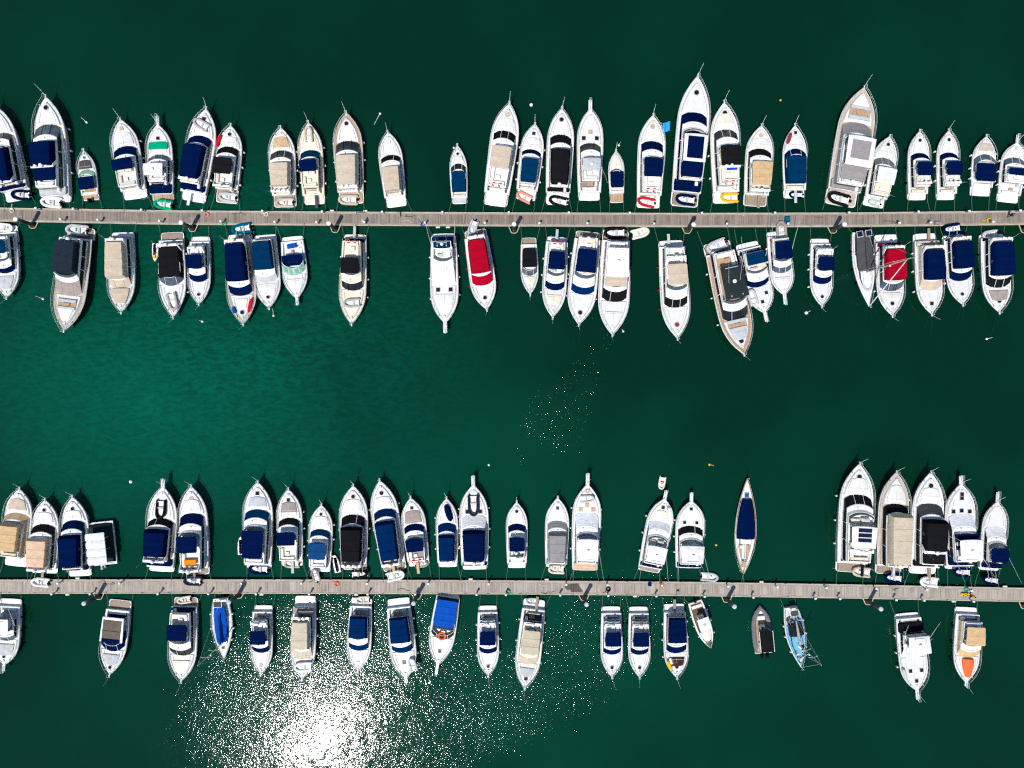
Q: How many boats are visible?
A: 100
